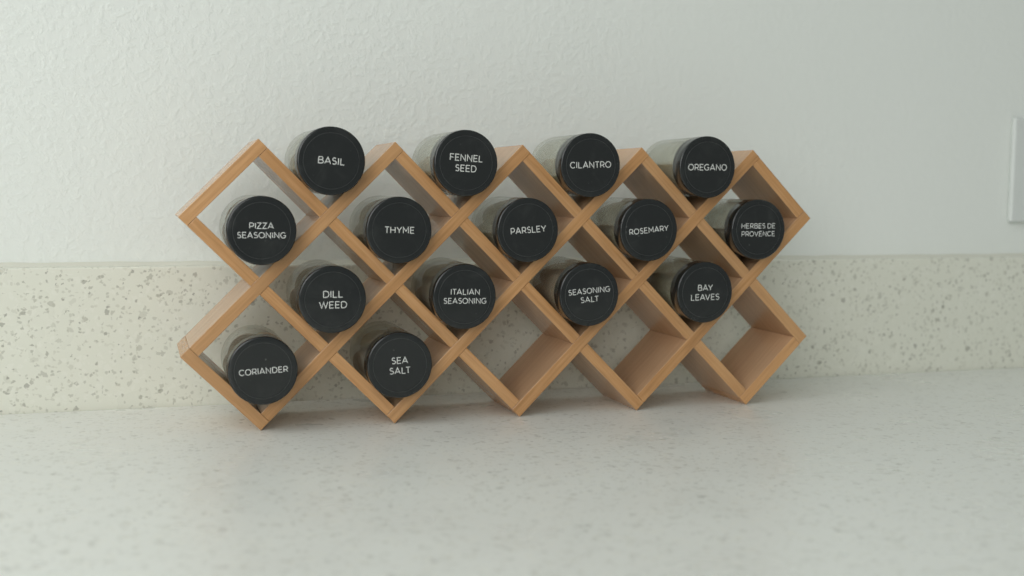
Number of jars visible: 15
